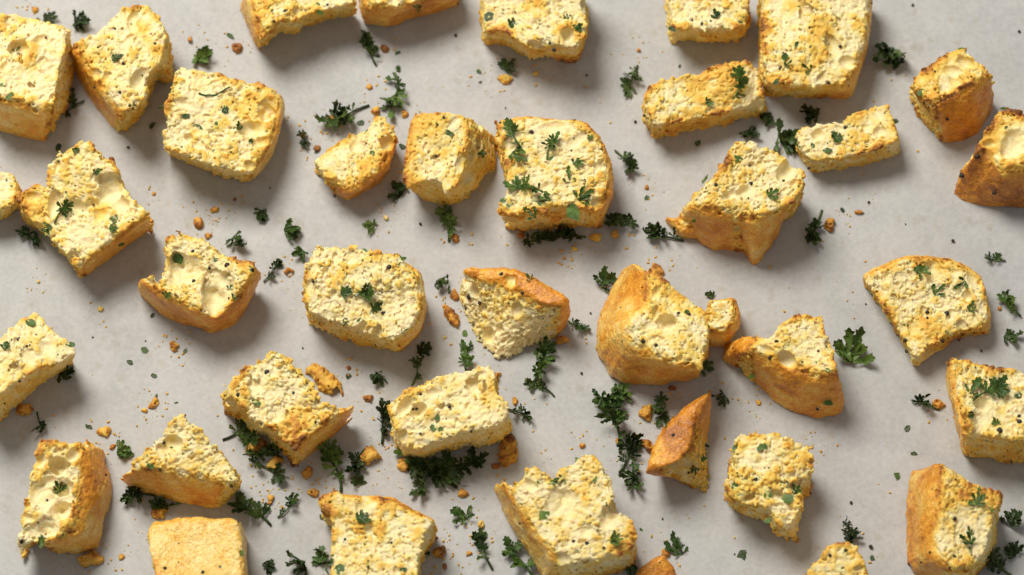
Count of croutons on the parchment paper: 38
